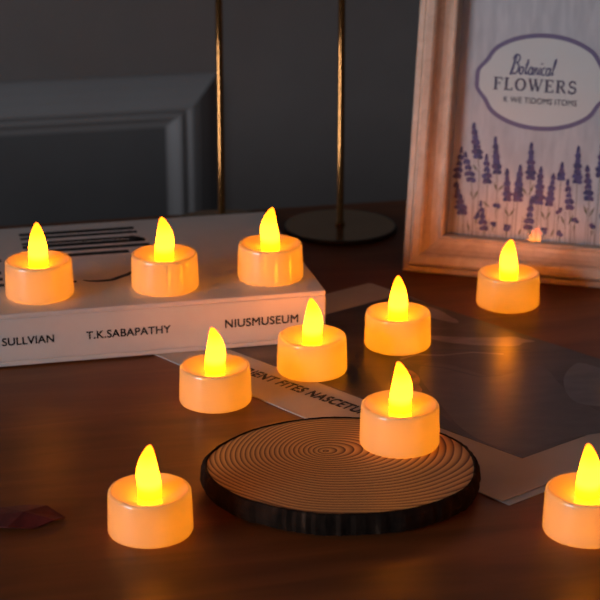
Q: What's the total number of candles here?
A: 10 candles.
